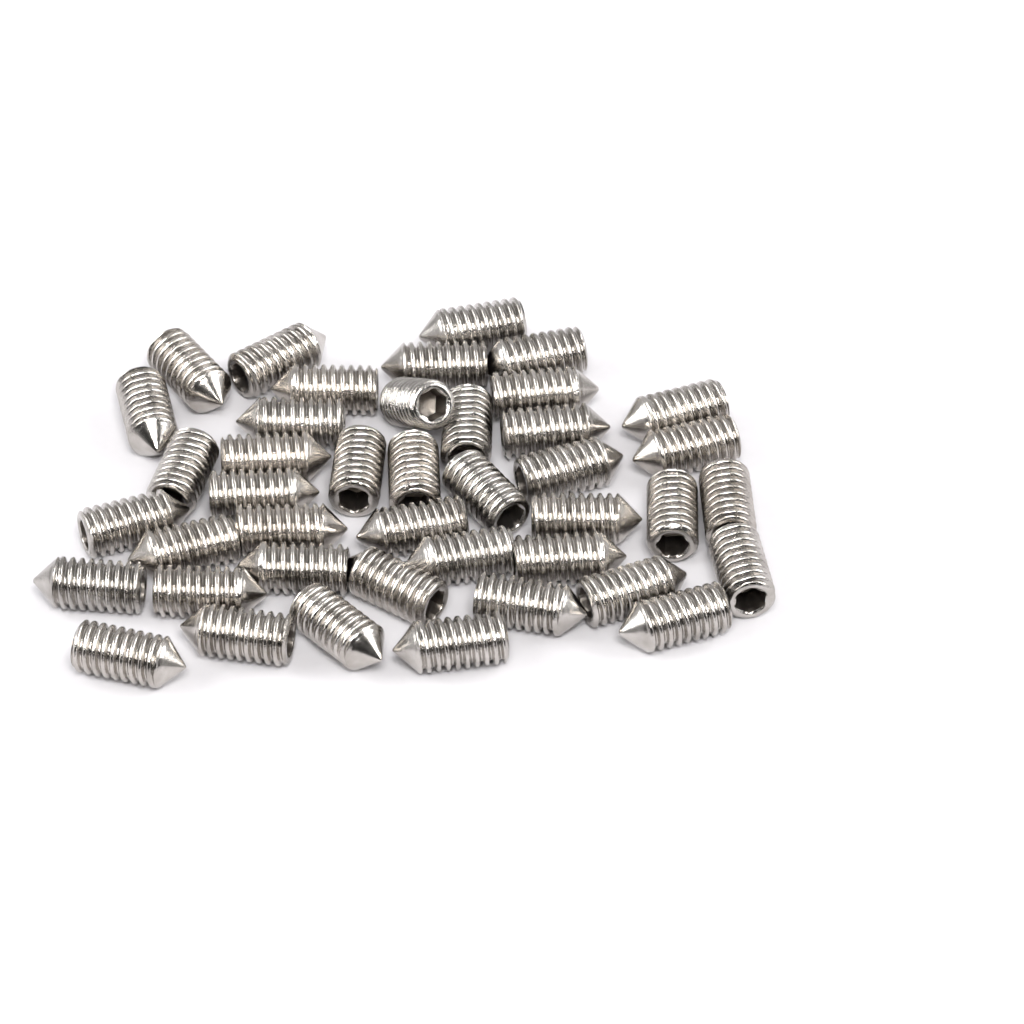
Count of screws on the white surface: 42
